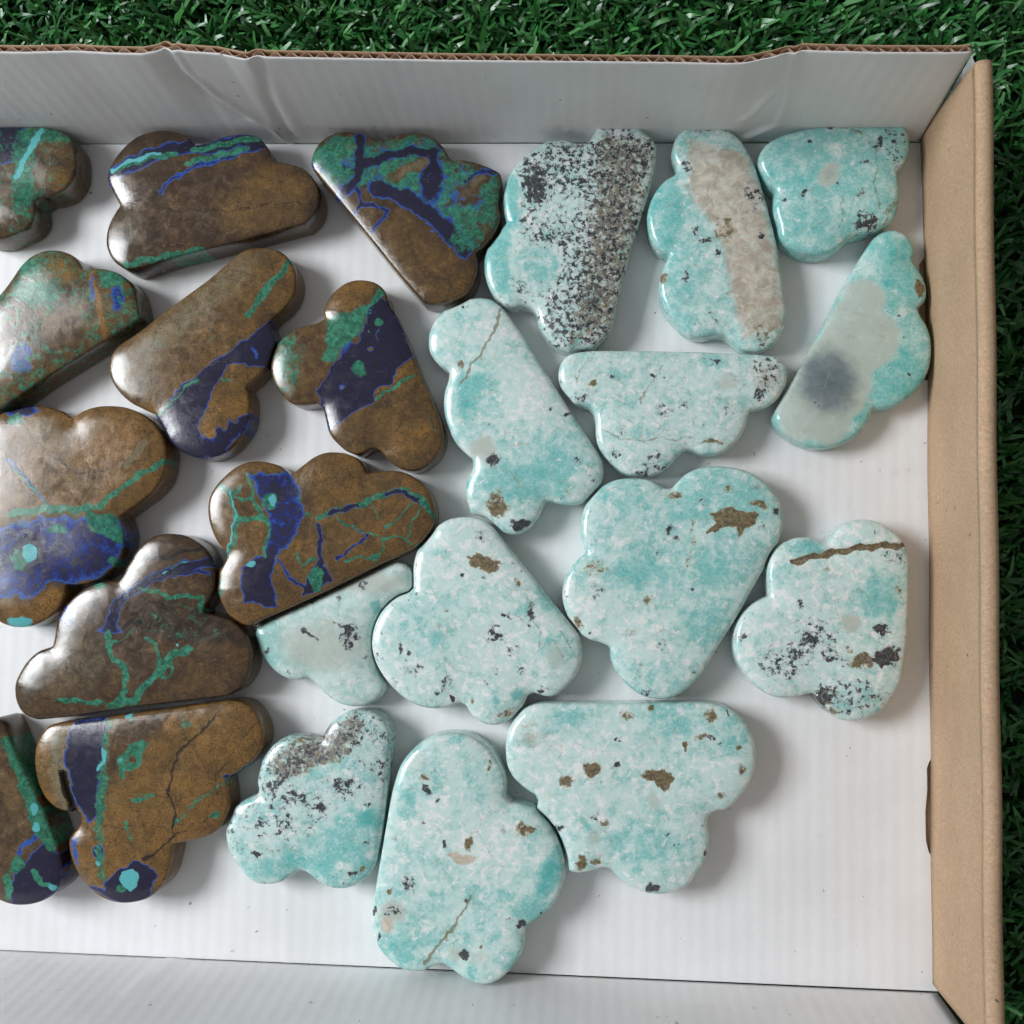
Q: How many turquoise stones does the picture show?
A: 13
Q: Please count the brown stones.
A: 11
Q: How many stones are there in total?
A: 24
